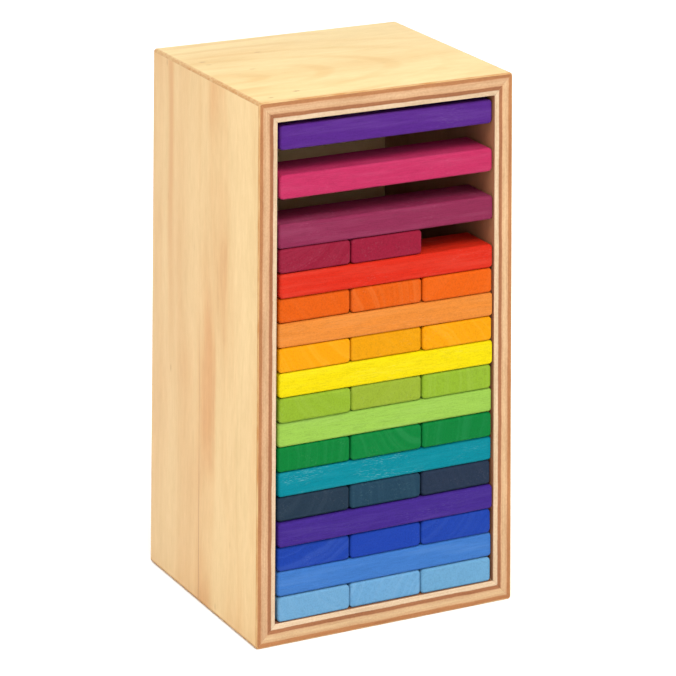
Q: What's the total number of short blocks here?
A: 23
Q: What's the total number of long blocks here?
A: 10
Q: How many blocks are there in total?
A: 33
